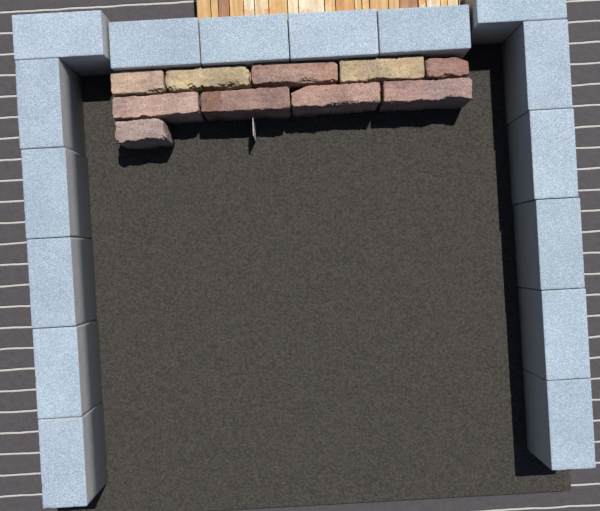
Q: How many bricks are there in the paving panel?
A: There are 10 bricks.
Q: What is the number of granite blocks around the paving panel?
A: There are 16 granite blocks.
